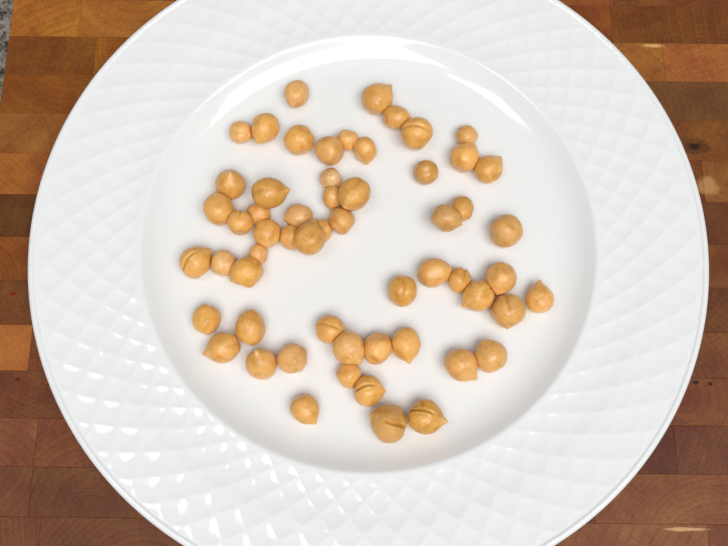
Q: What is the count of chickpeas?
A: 58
